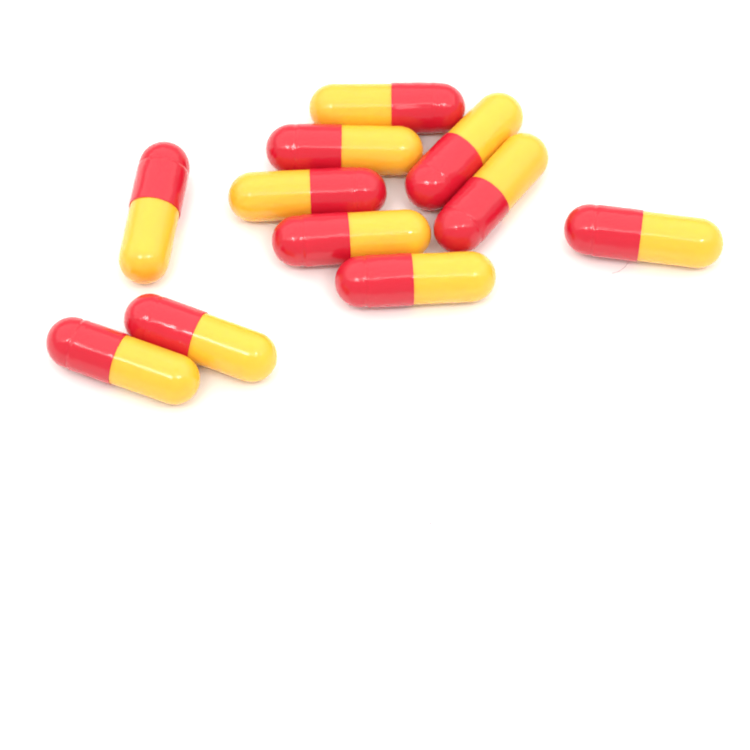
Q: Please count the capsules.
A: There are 11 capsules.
